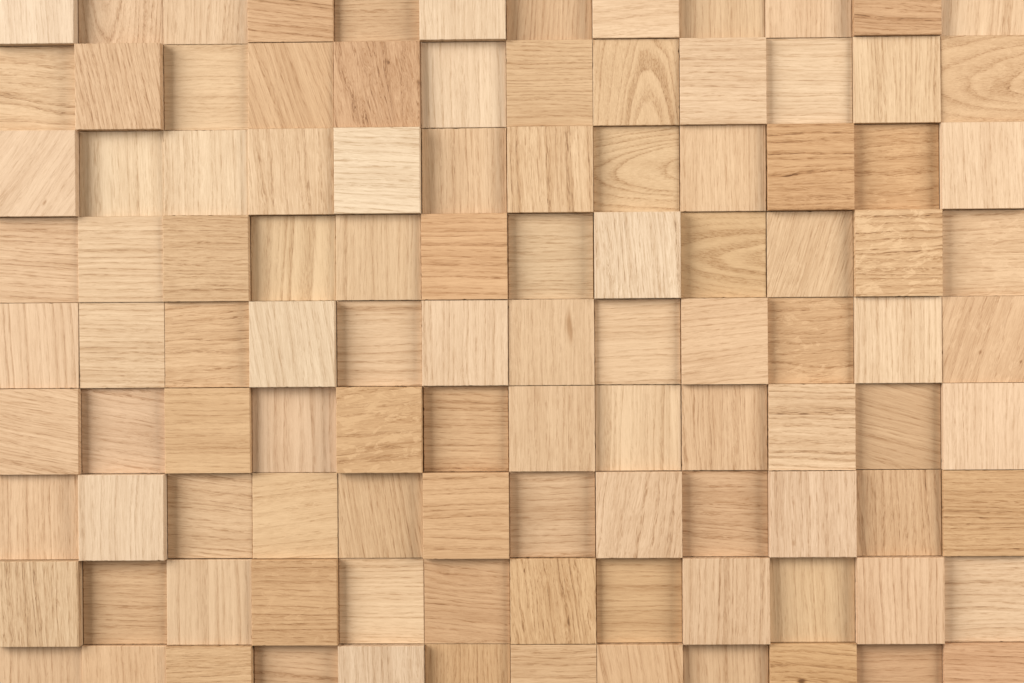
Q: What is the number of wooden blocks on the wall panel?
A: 108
